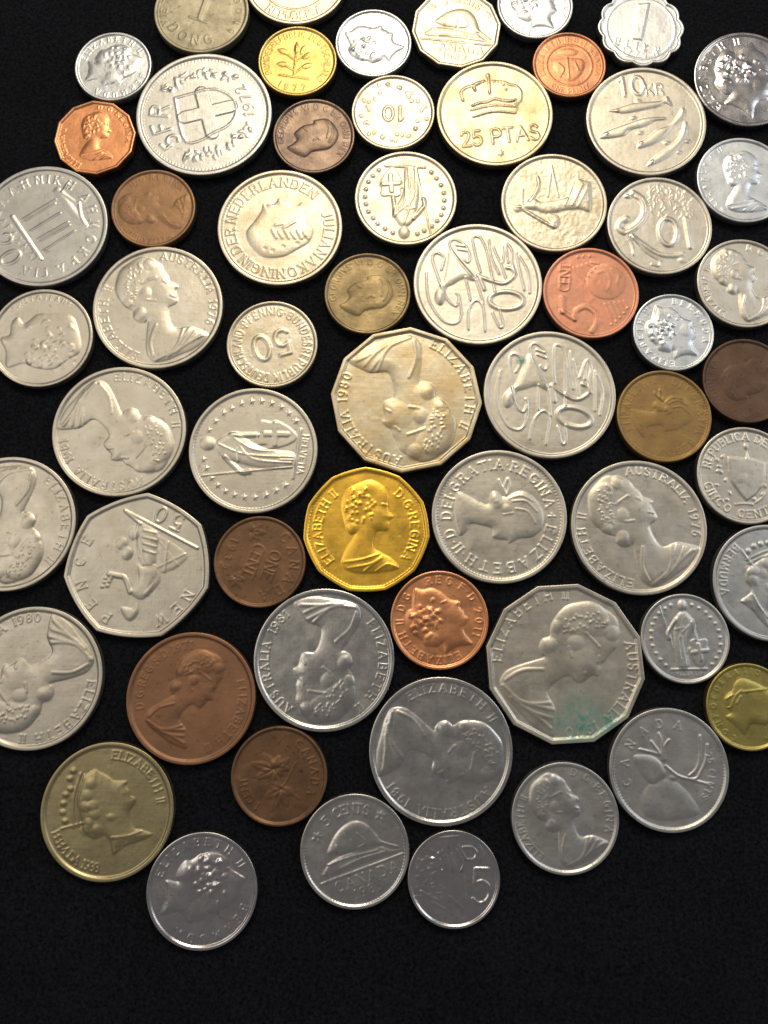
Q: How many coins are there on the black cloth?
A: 60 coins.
